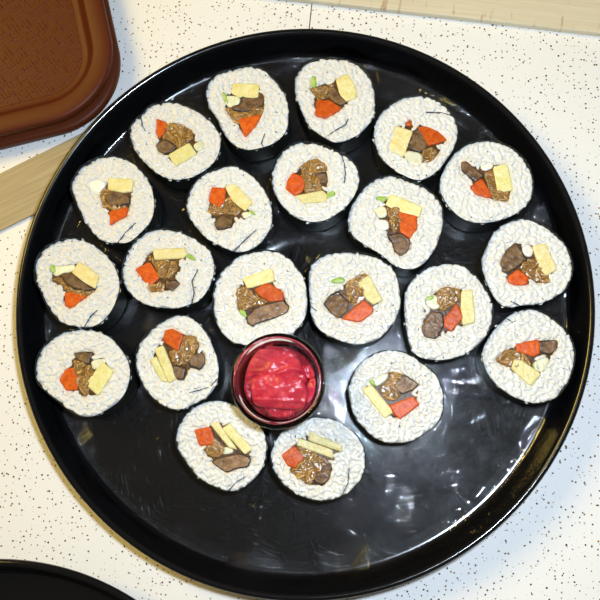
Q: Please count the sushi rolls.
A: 21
